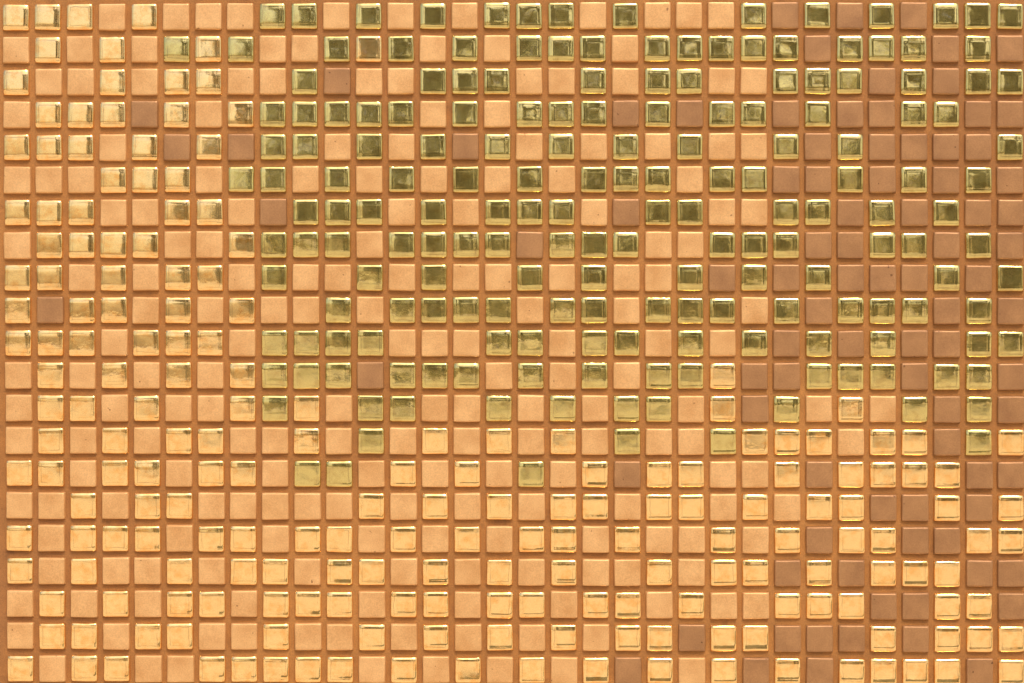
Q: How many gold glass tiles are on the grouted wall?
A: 200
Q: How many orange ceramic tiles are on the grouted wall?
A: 198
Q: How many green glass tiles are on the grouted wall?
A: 184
